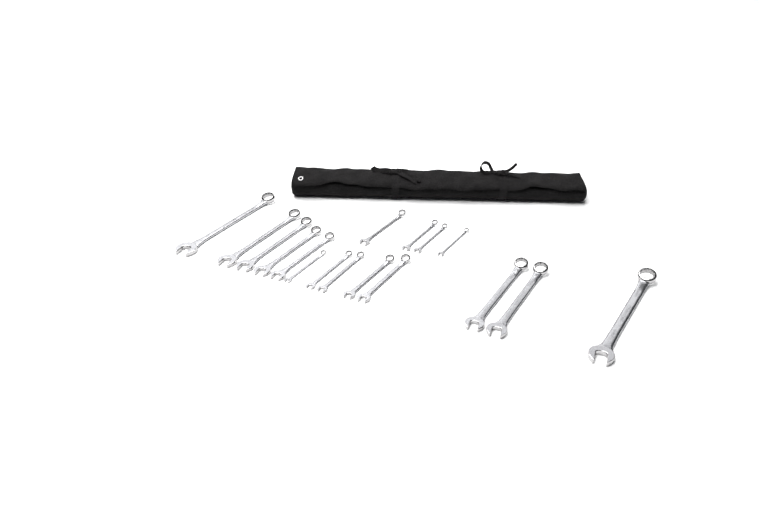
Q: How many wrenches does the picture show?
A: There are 17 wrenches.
